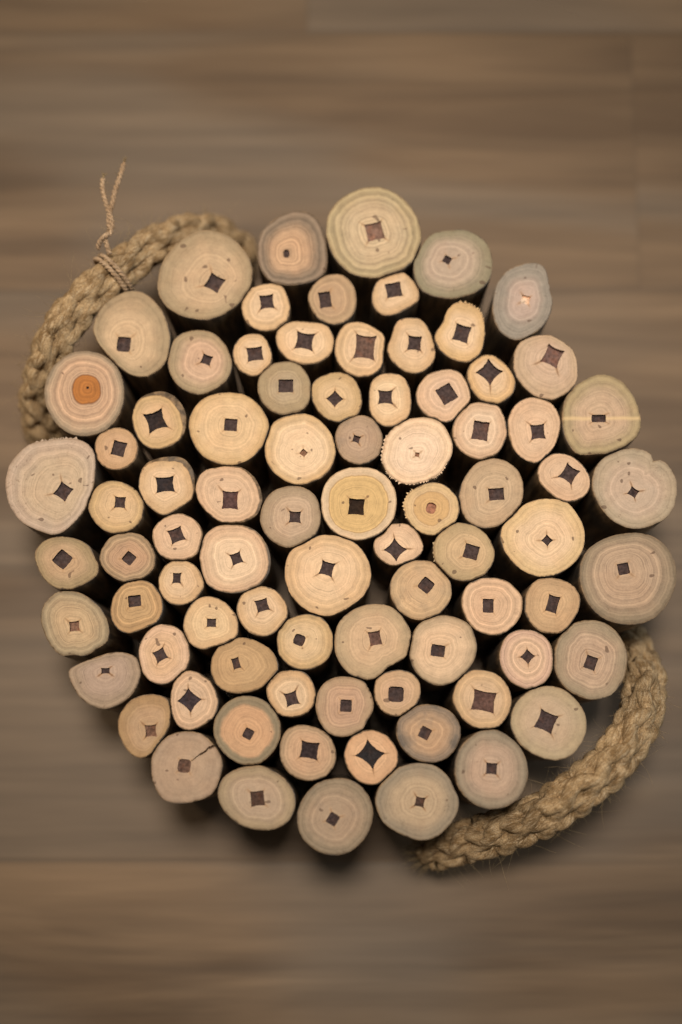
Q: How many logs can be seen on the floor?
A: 82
